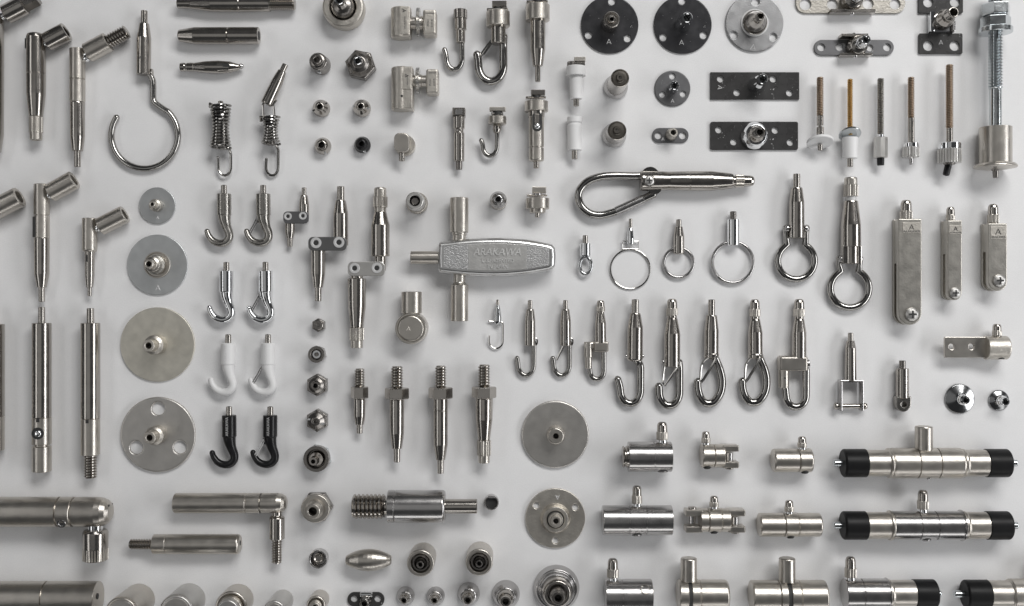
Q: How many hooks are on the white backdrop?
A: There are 24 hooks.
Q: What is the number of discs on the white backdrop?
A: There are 10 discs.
